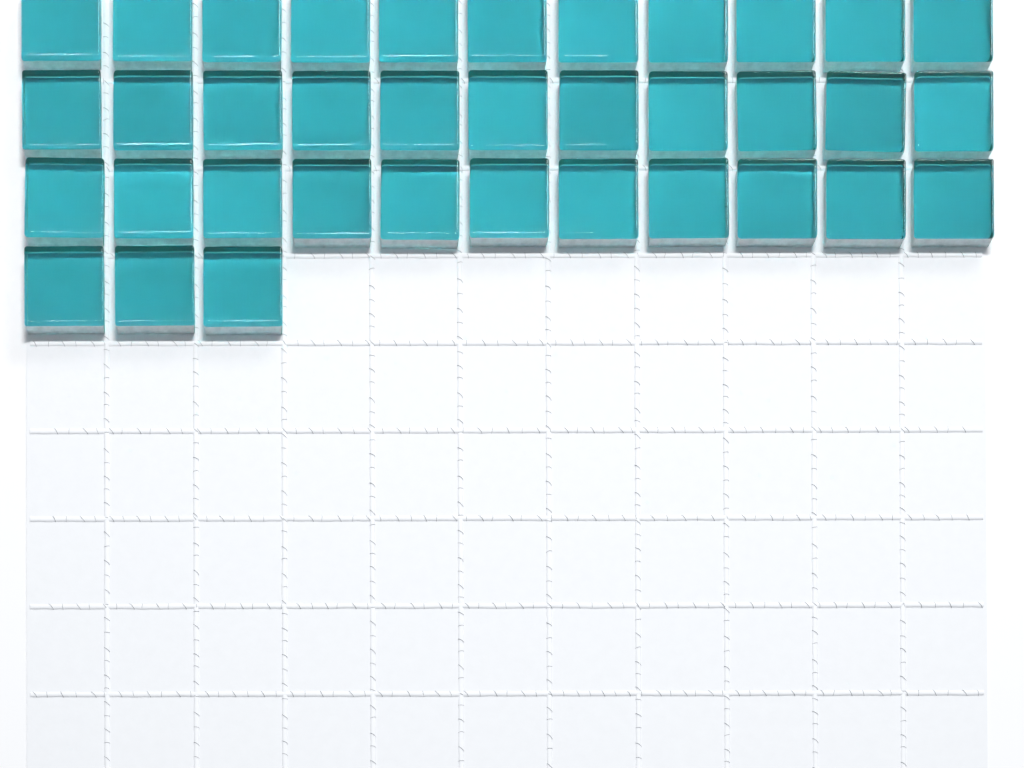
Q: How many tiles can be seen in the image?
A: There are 36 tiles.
